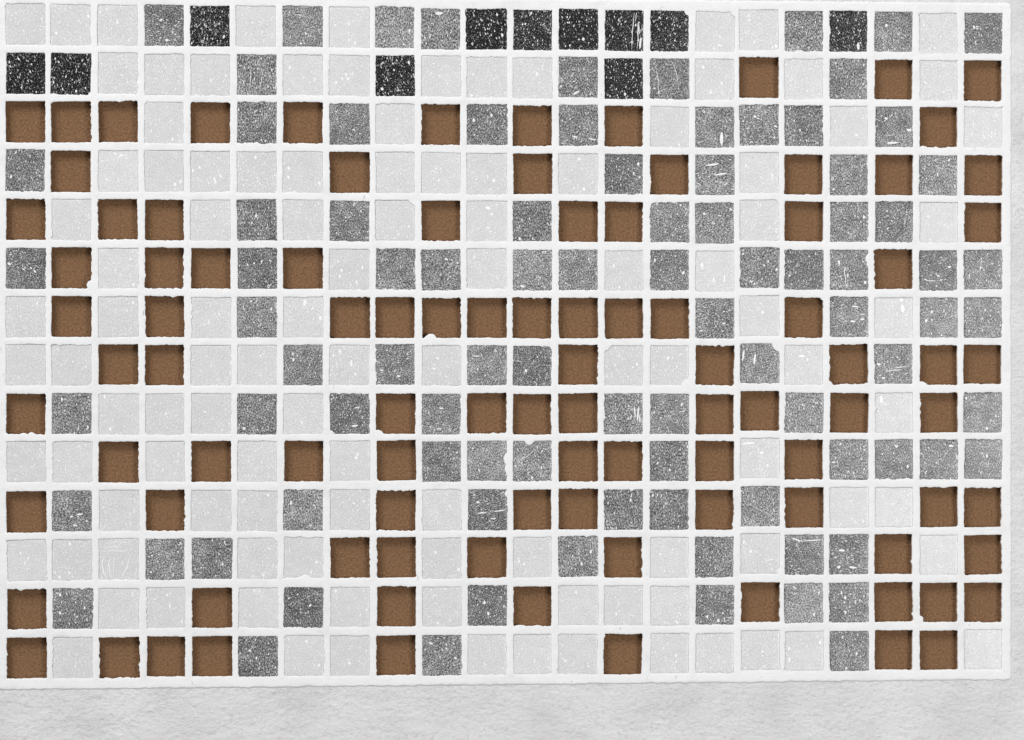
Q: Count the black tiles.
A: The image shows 11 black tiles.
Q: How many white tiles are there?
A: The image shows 108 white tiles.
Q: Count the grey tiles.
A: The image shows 91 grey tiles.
